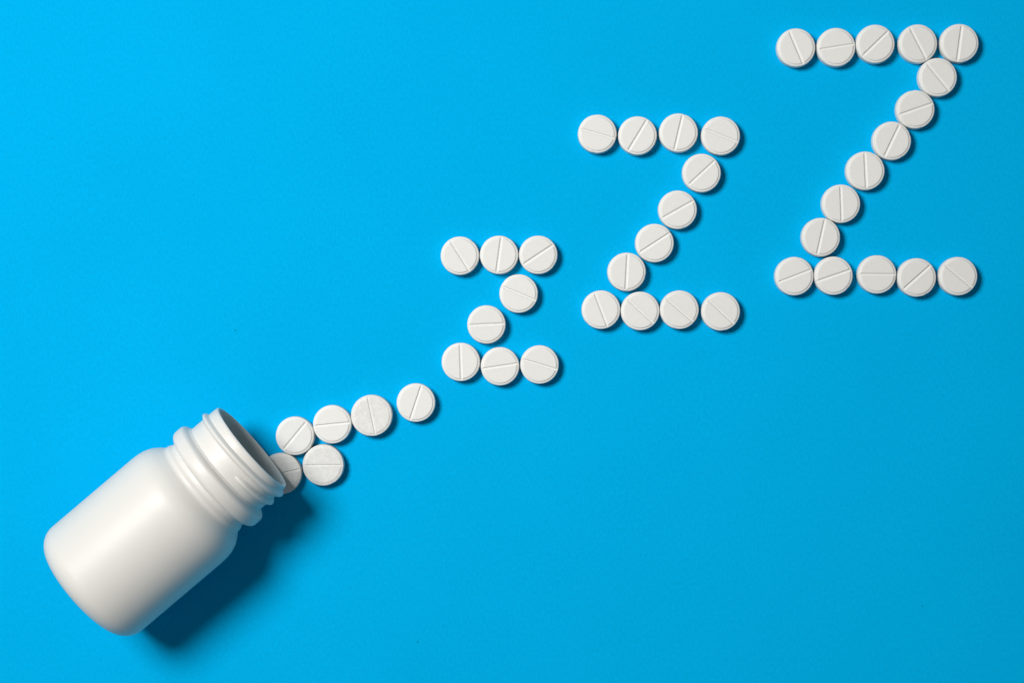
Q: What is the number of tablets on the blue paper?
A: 42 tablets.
